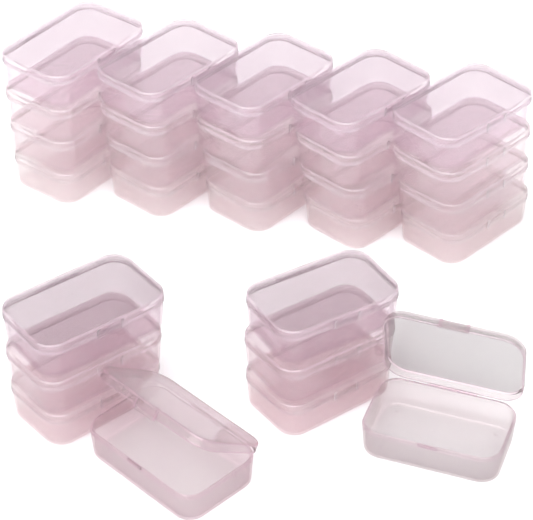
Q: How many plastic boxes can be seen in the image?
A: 28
